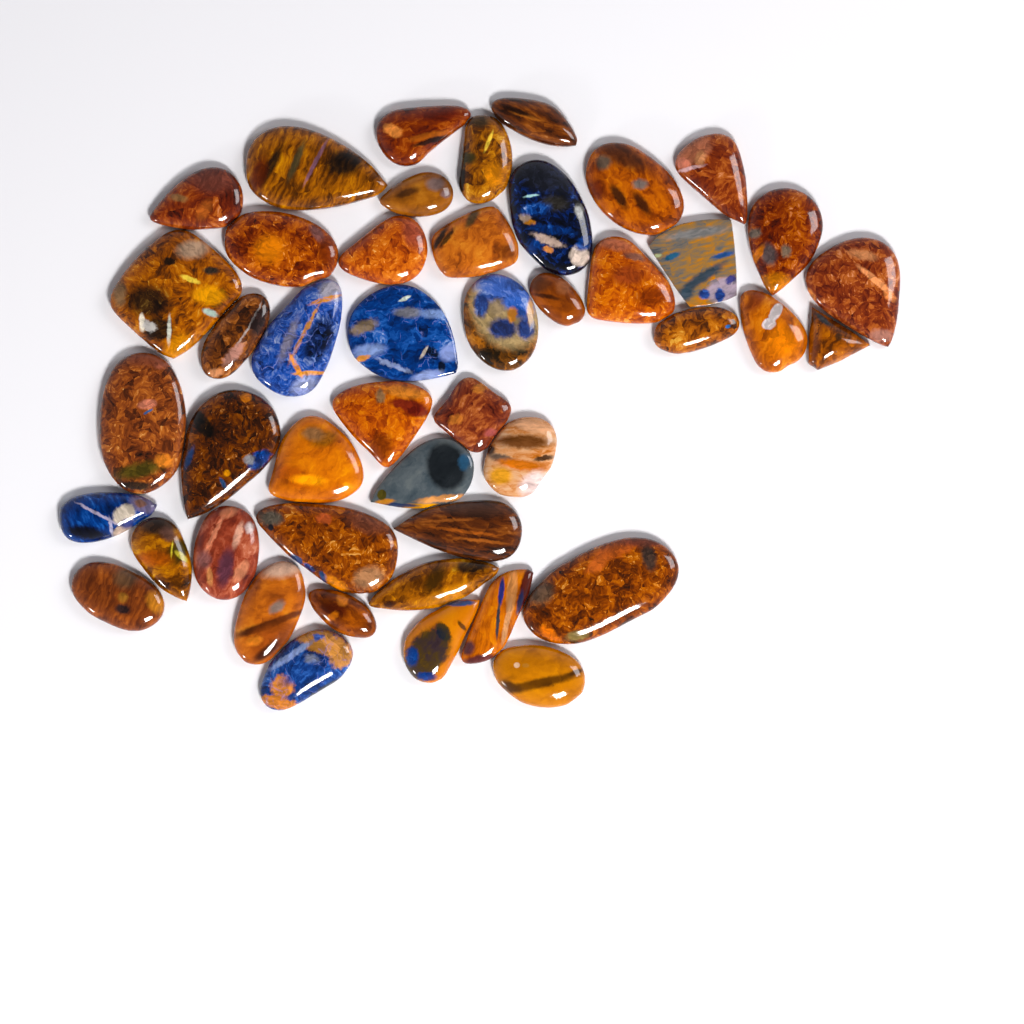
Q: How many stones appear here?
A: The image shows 46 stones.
